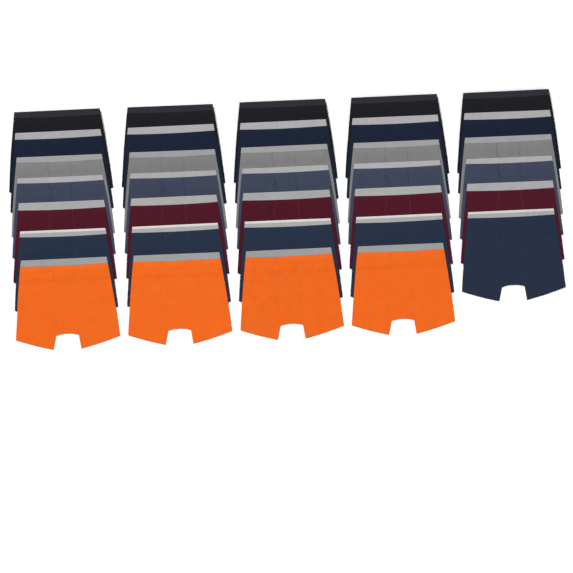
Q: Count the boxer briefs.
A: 34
